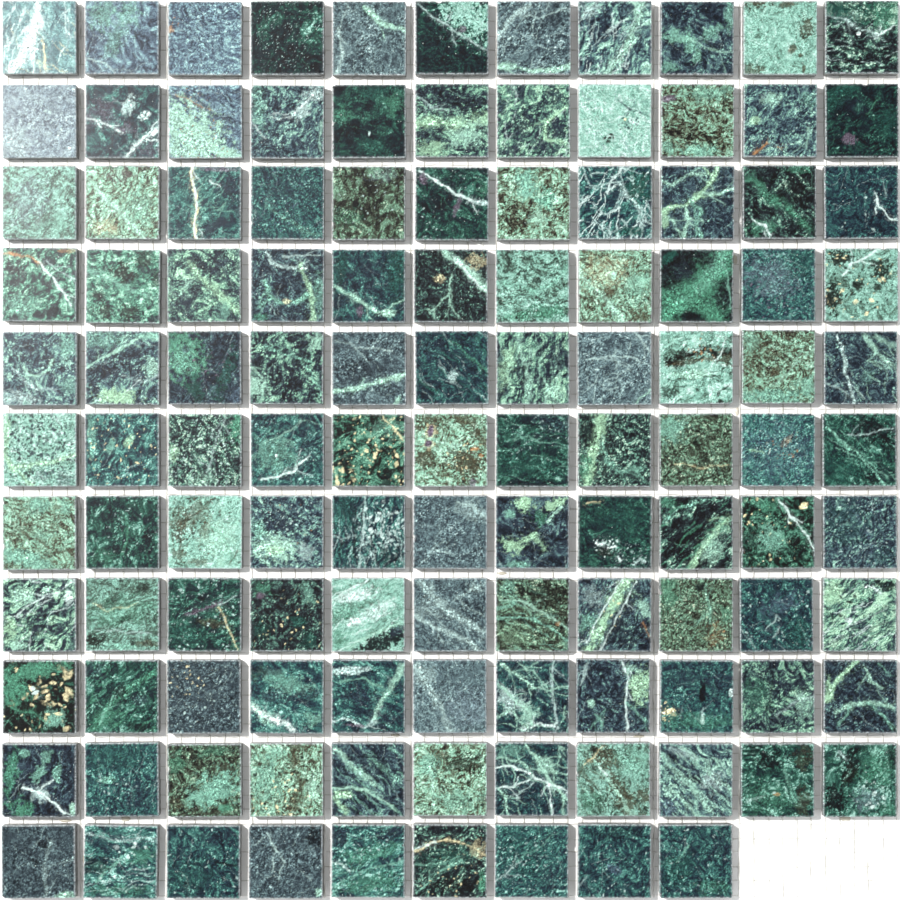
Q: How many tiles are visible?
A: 119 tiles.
